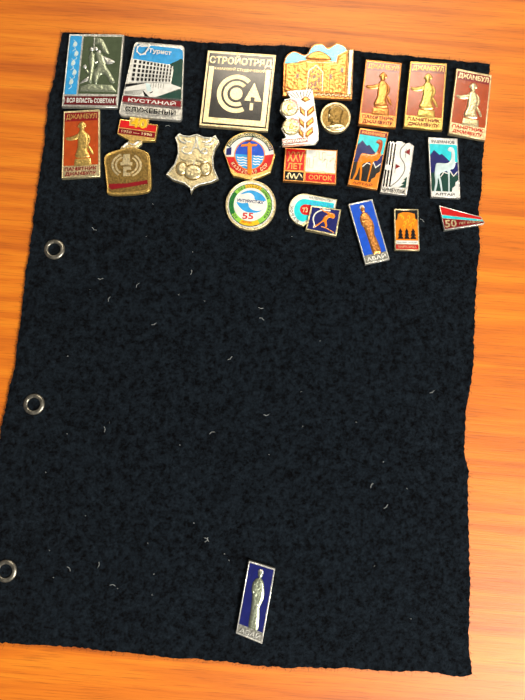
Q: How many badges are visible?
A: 23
